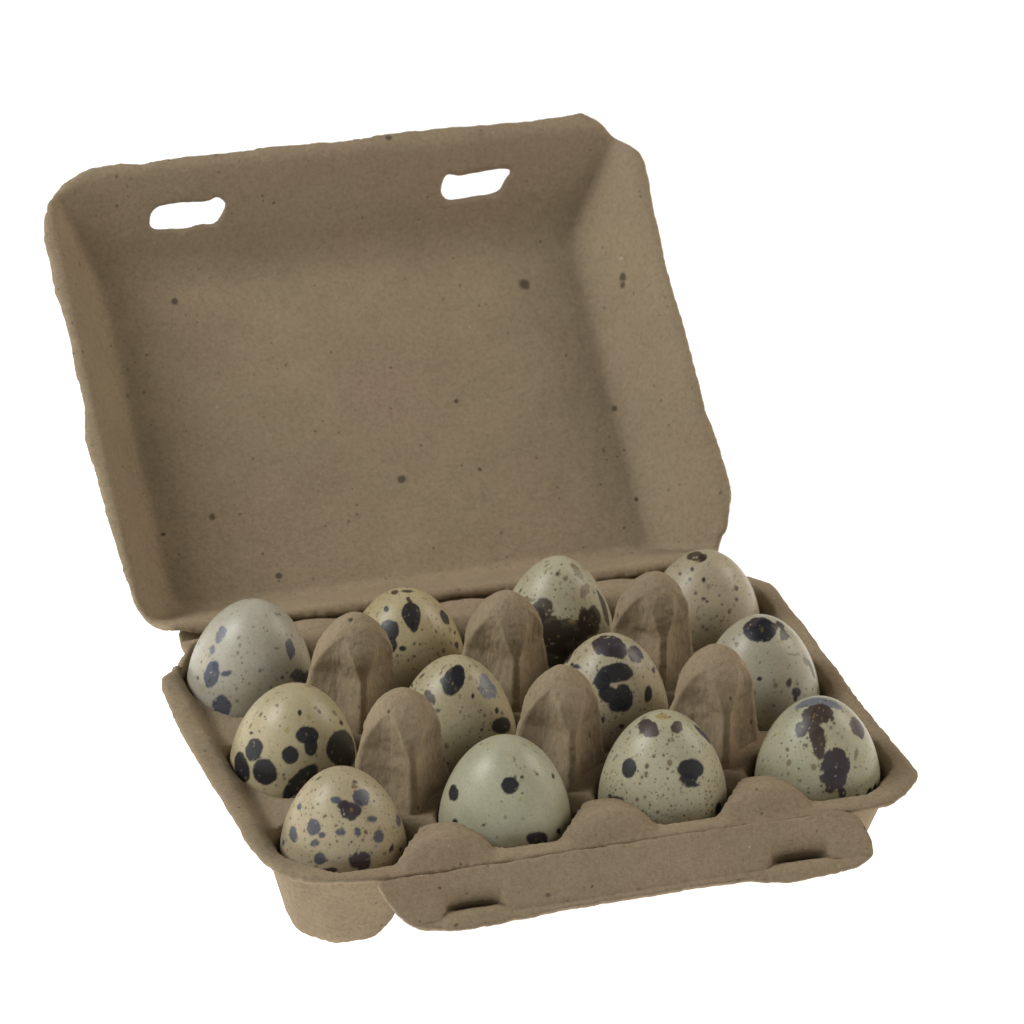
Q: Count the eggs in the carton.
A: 12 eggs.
